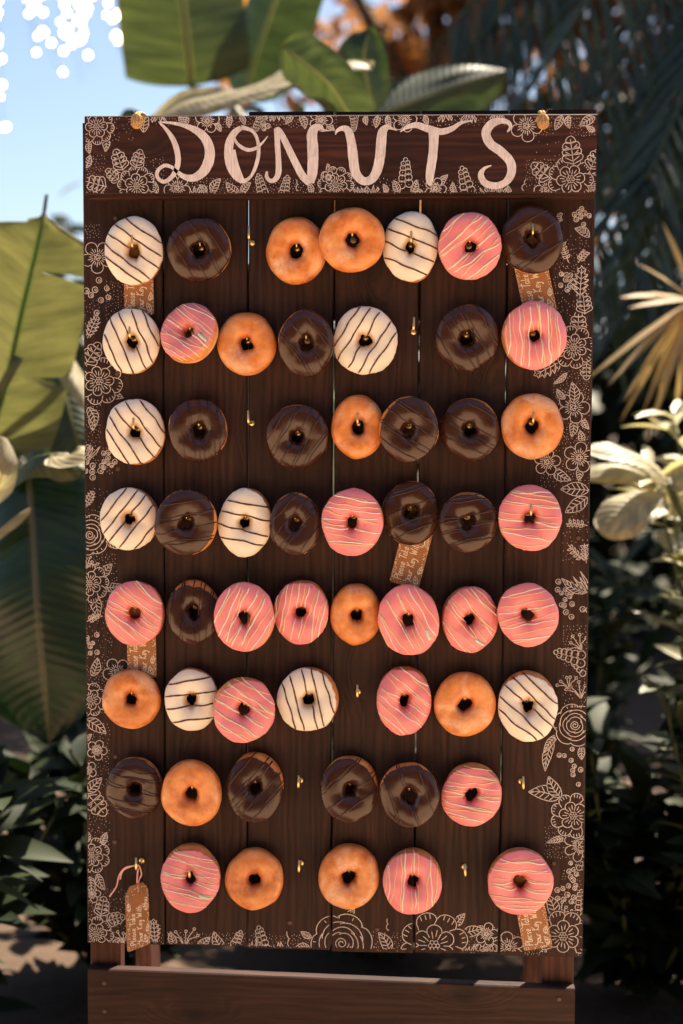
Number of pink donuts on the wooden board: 17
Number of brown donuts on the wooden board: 17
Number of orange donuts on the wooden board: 11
